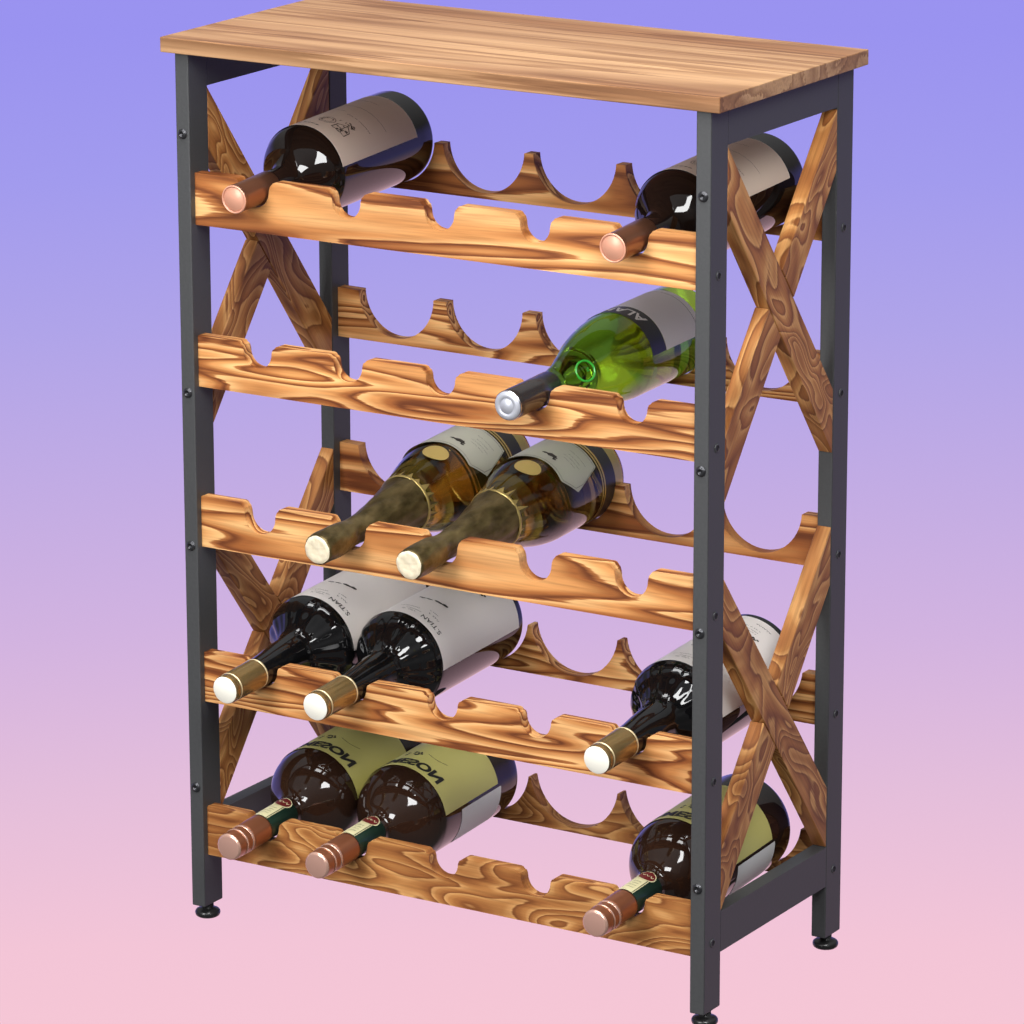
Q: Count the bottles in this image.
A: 11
